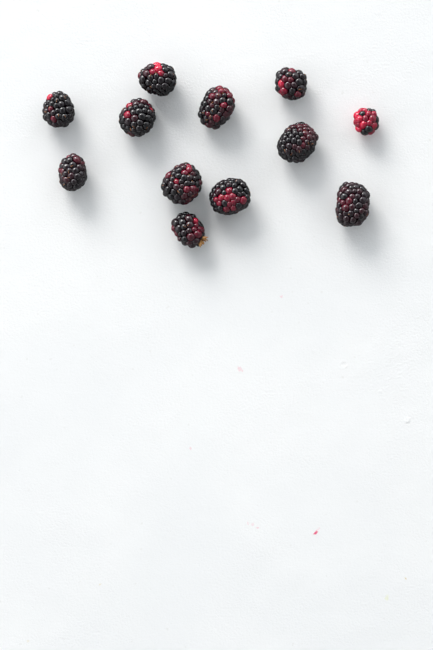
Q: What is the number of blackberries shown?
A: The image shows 12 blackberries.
